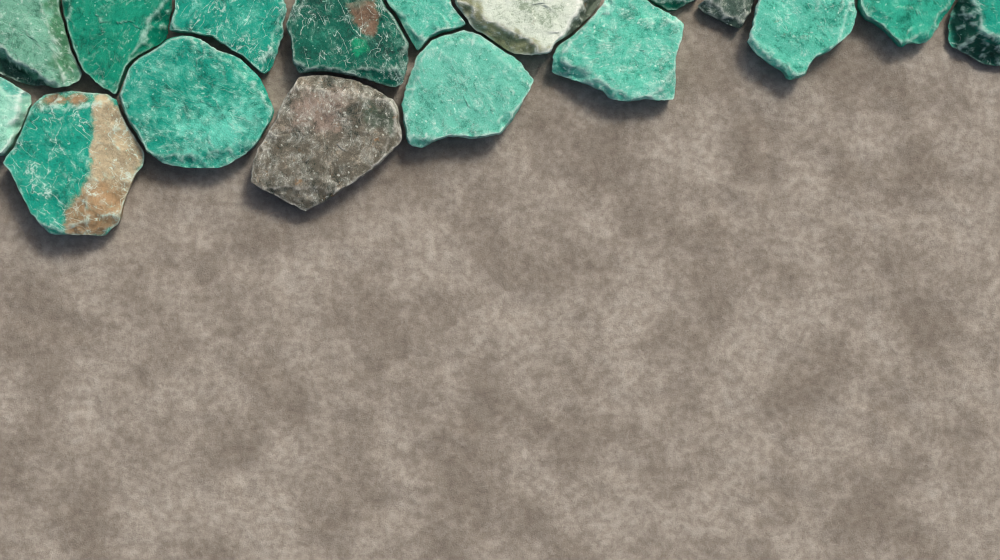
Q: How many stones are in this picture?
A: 17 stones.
